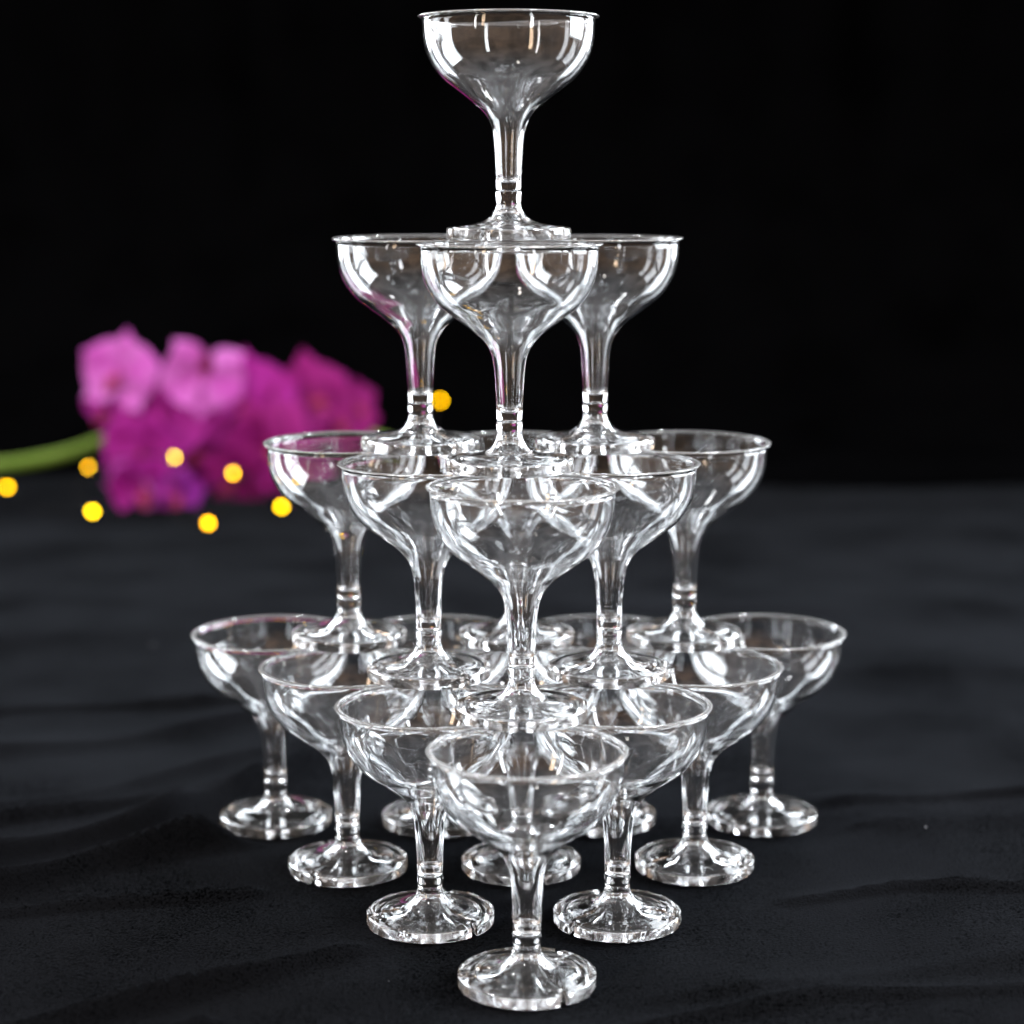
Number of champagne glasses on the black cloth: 20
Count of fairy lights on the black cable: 8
